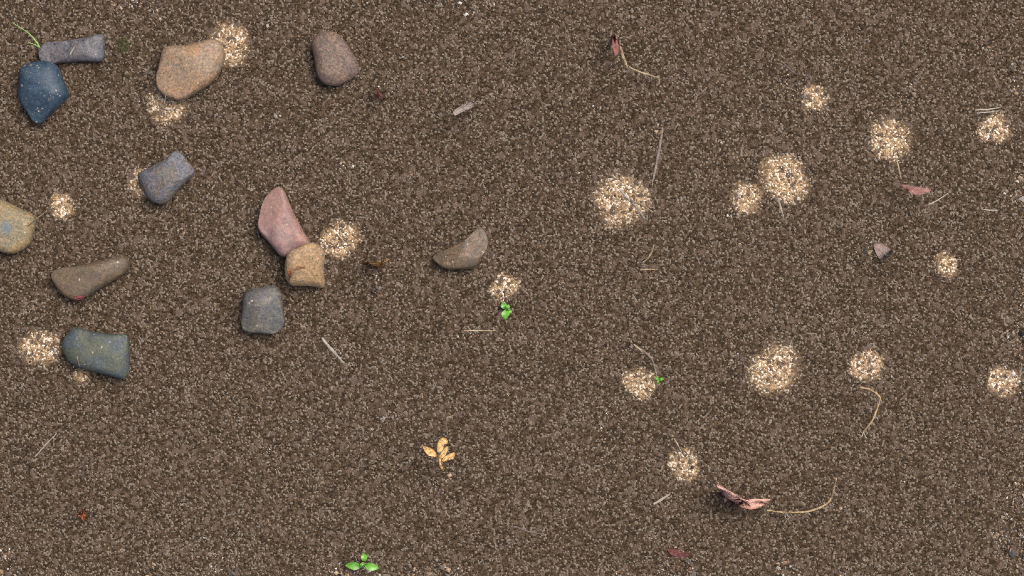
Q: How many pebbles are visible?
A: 12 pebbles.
